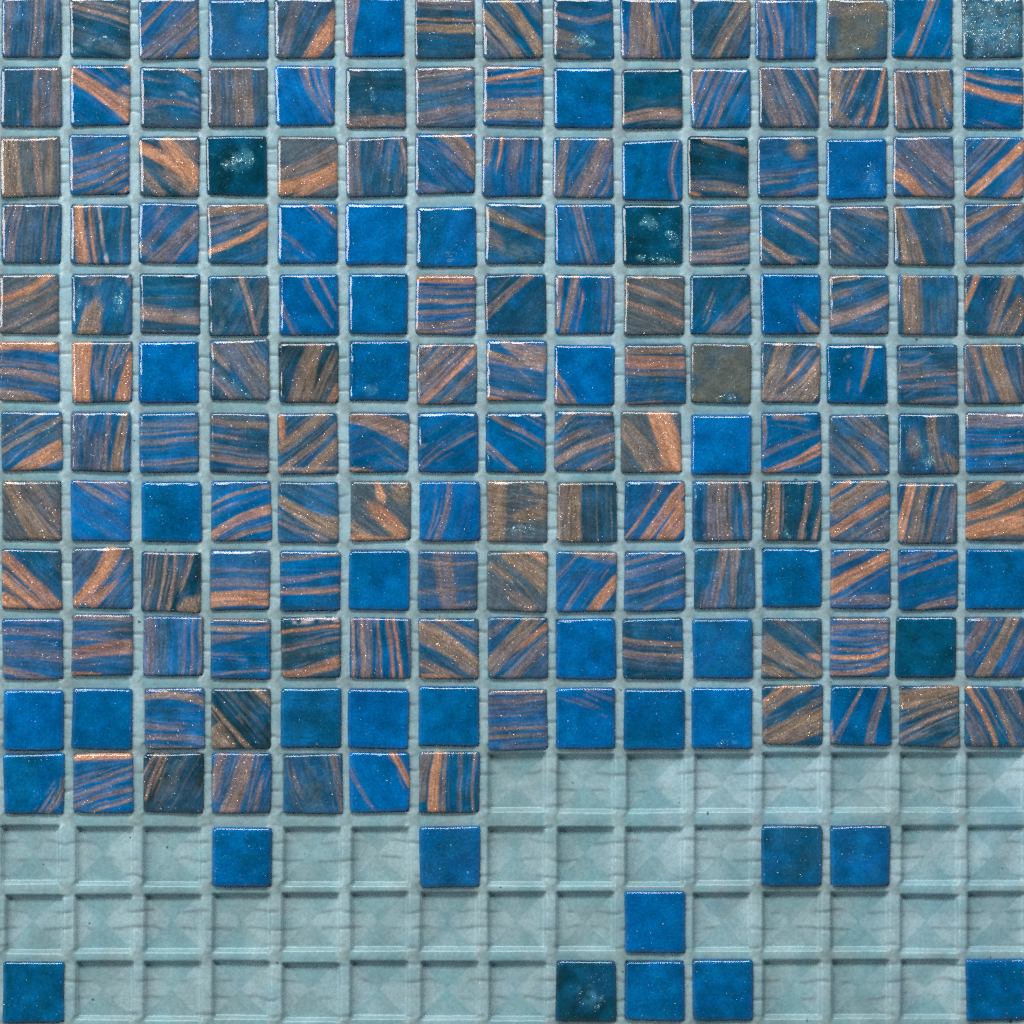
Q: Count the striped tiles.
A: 144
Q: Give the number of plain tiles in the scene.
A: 38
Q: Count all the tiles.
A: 182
